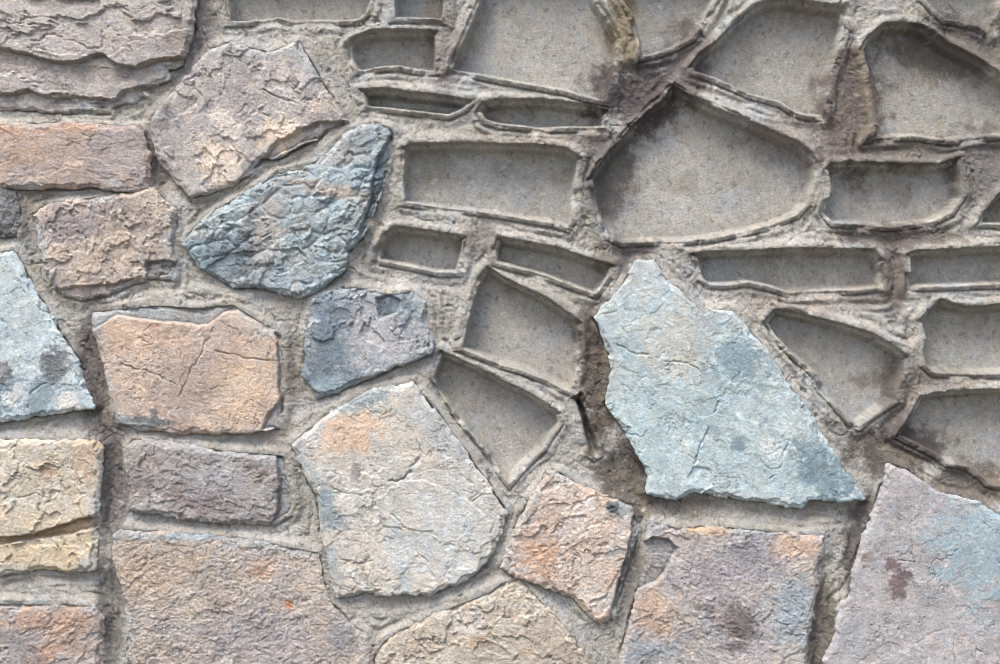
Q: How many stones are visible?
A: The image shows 19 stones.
